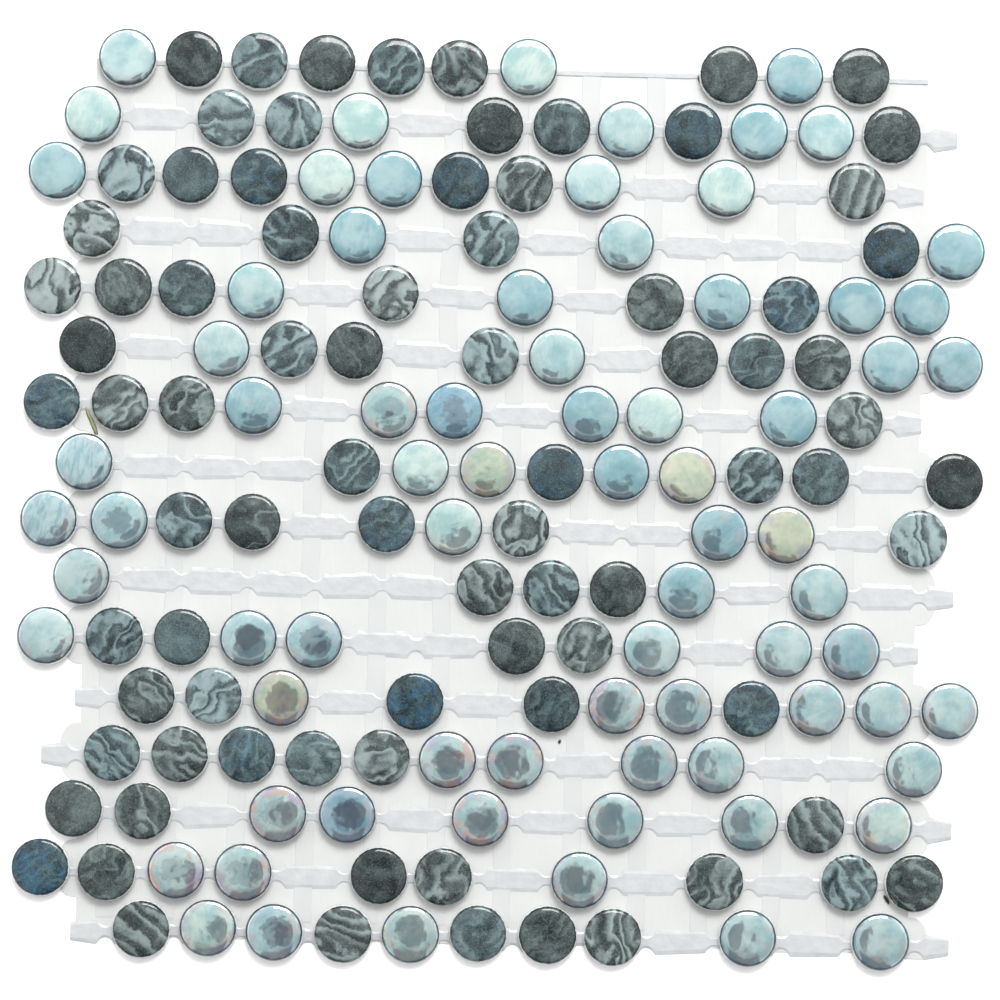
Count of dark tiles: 82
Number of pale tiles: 75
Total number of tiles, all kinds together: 157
